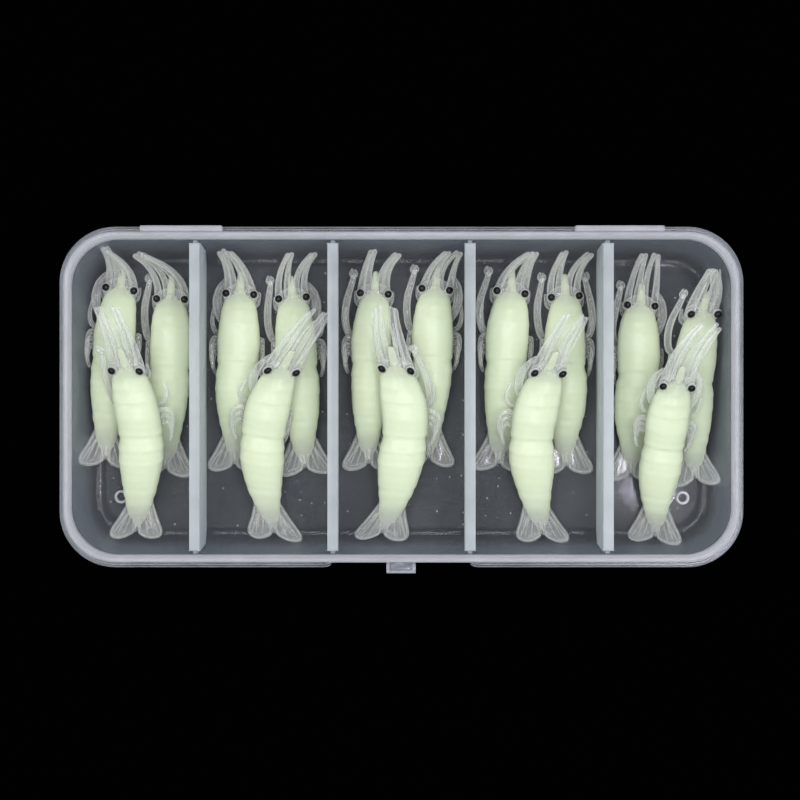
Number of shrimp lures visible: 15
